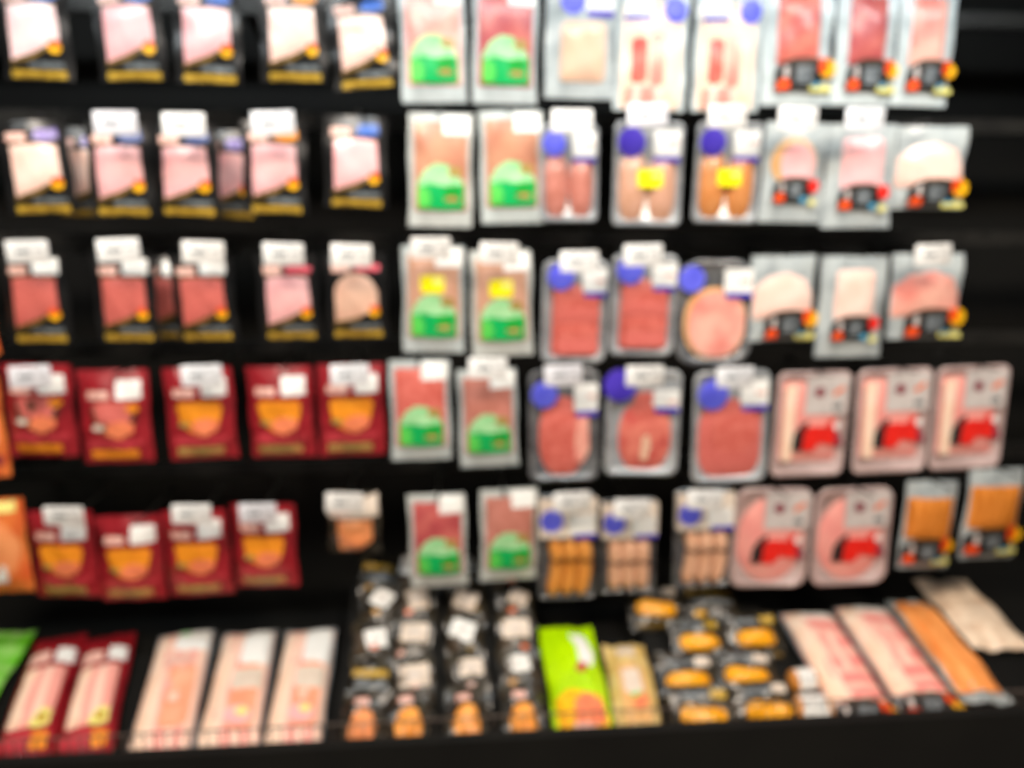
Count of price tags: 32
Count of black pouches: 18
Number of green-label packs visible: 10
